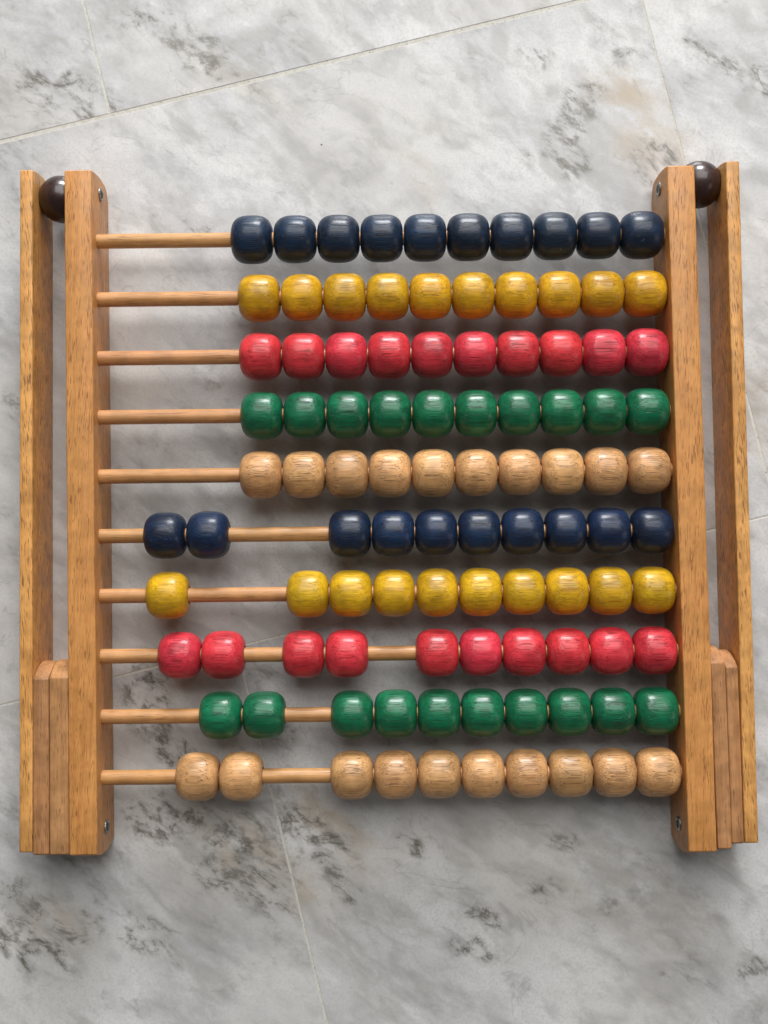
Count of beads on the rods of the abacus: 100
